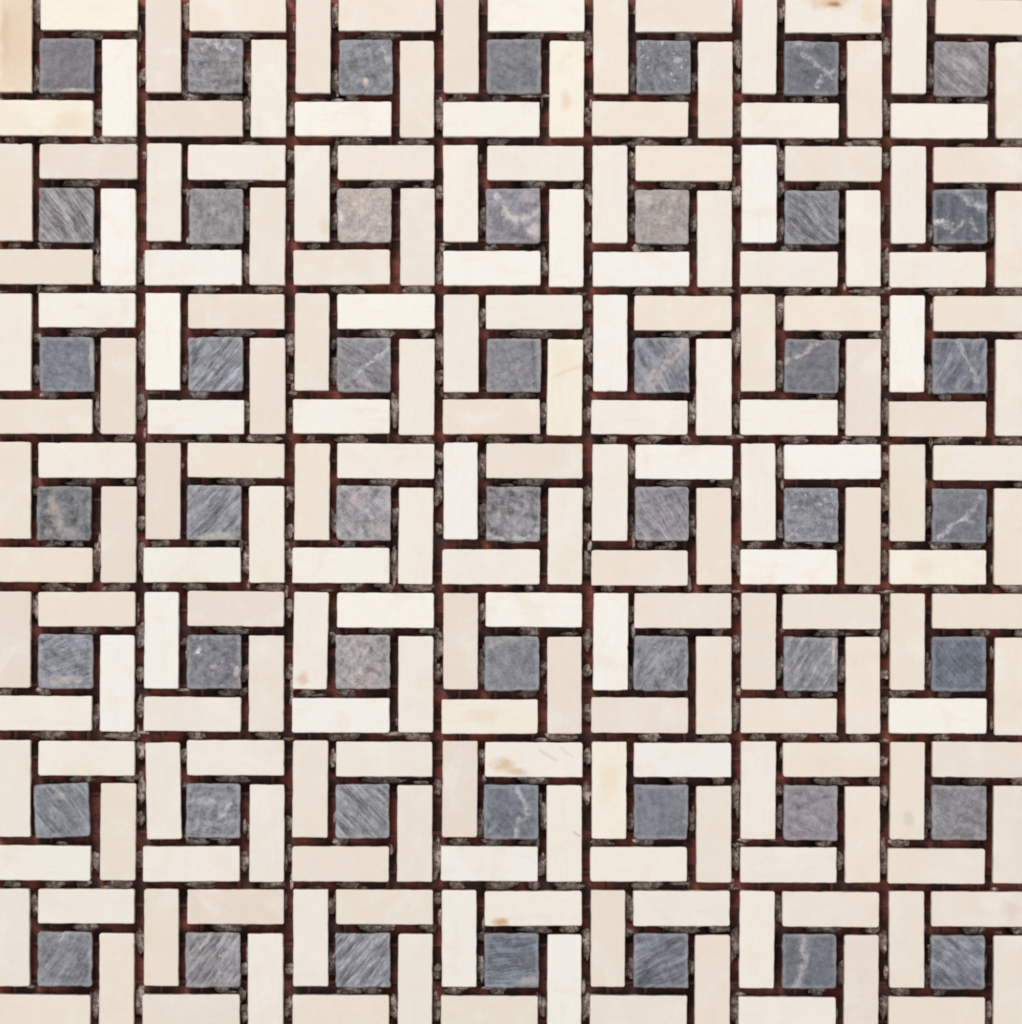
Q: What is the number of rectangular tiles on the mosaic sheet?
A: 196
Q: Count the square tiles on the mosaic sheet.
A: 49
